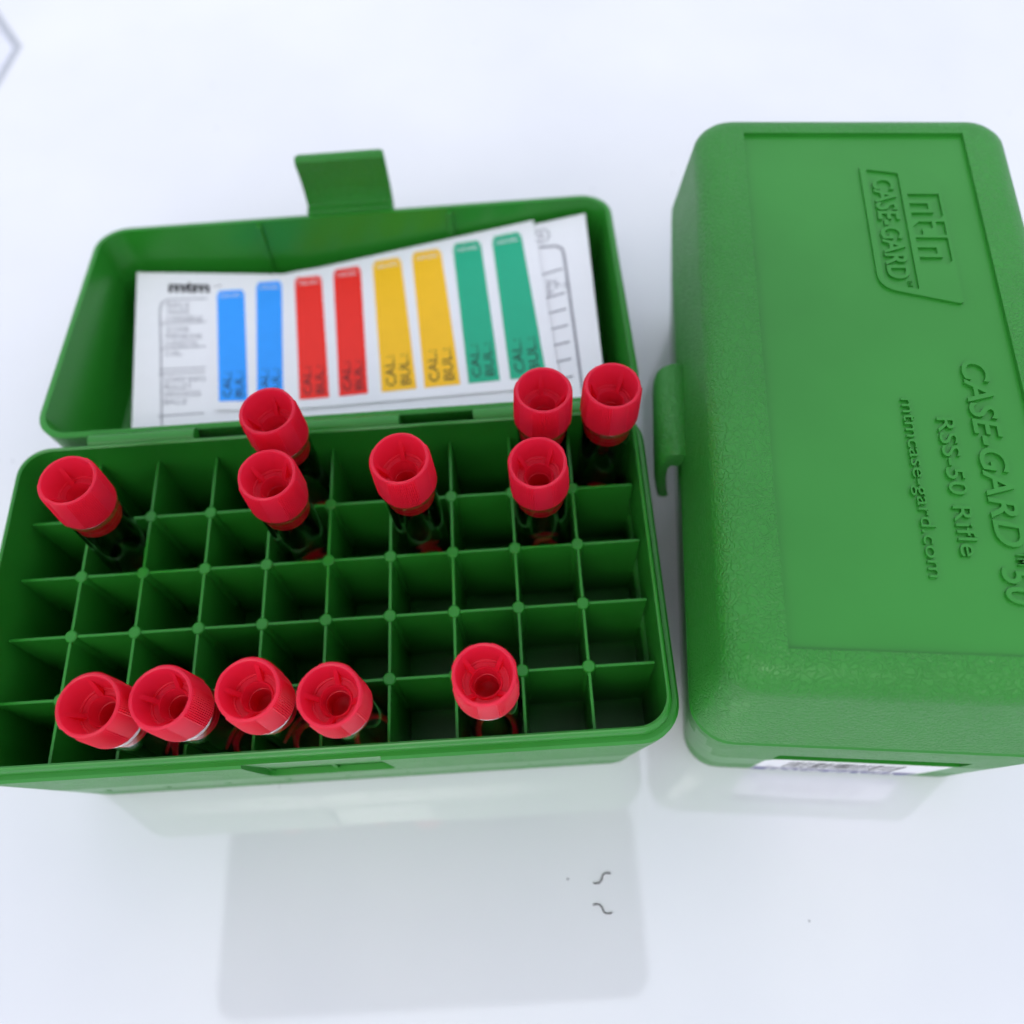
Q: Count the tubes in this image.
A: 12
